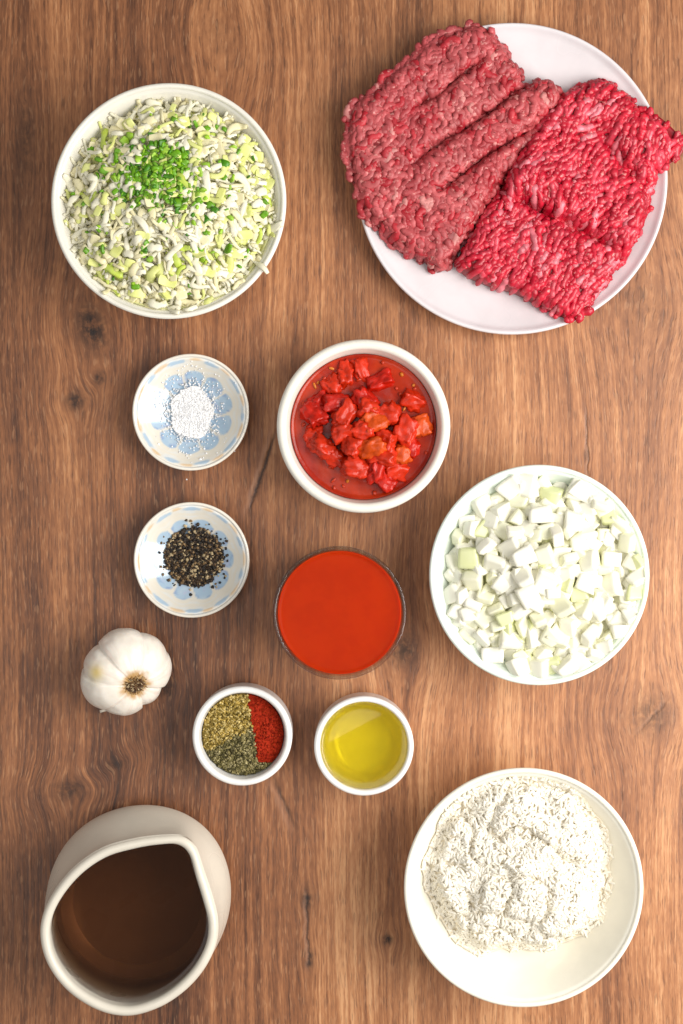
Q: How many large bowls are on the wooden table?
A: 4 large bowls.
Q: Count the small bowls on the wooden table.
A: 4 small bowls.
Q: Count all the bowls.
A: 8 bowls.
